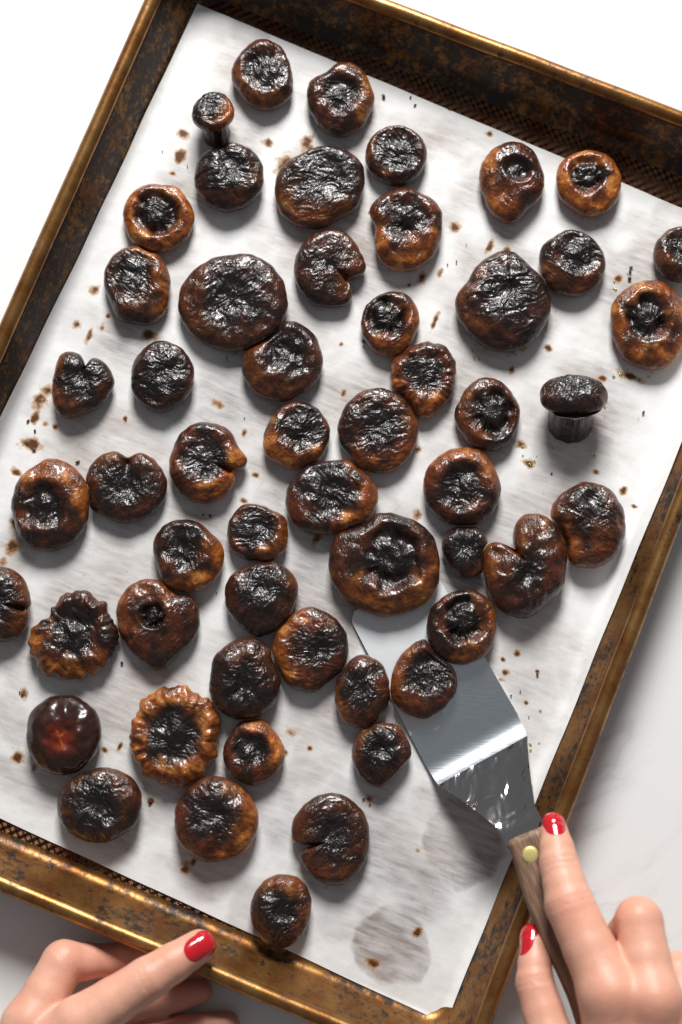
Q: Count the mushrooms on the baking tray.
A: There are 54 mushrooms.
